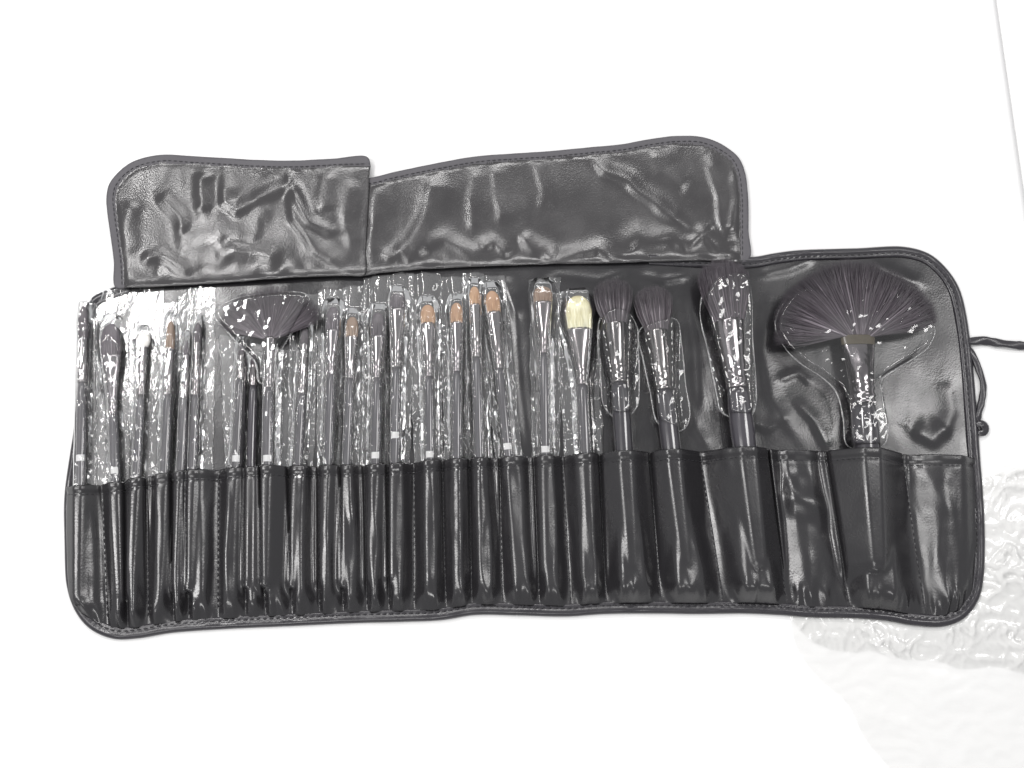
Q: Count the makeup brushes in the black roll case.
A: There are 24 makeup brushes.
